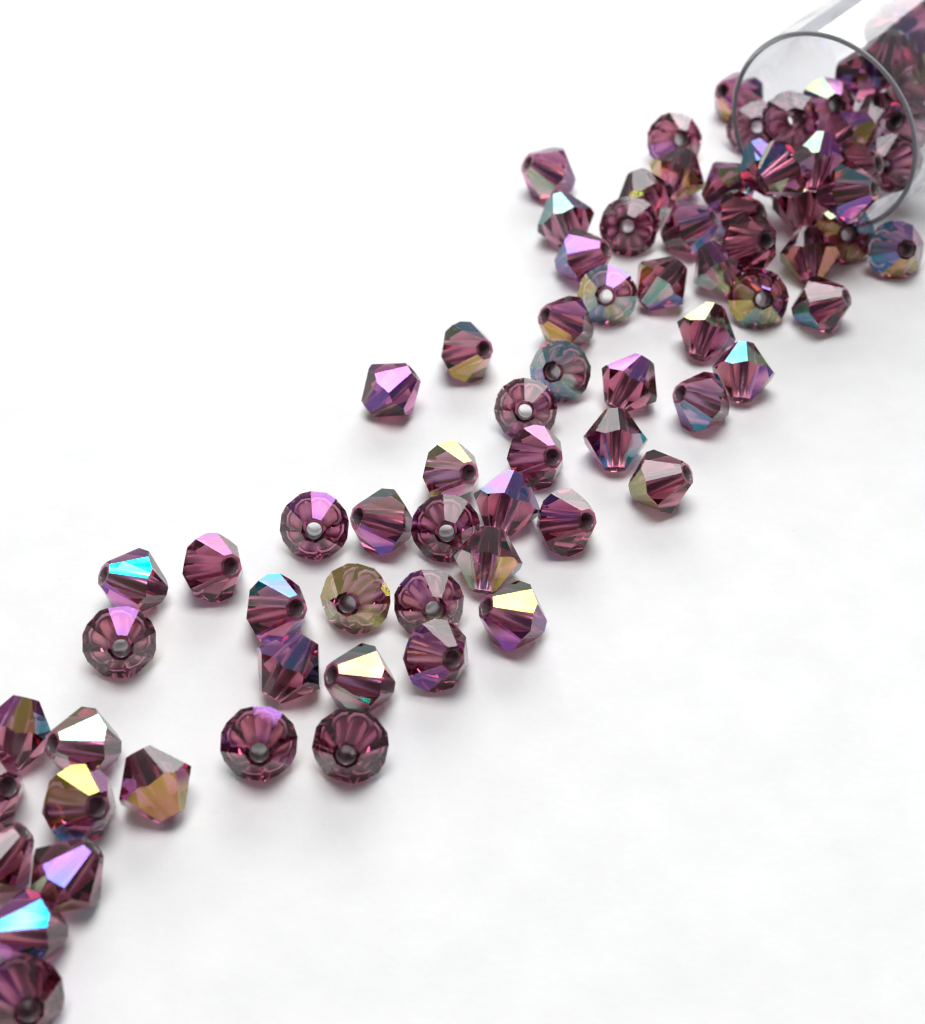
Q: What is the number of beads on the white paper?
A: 79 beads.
